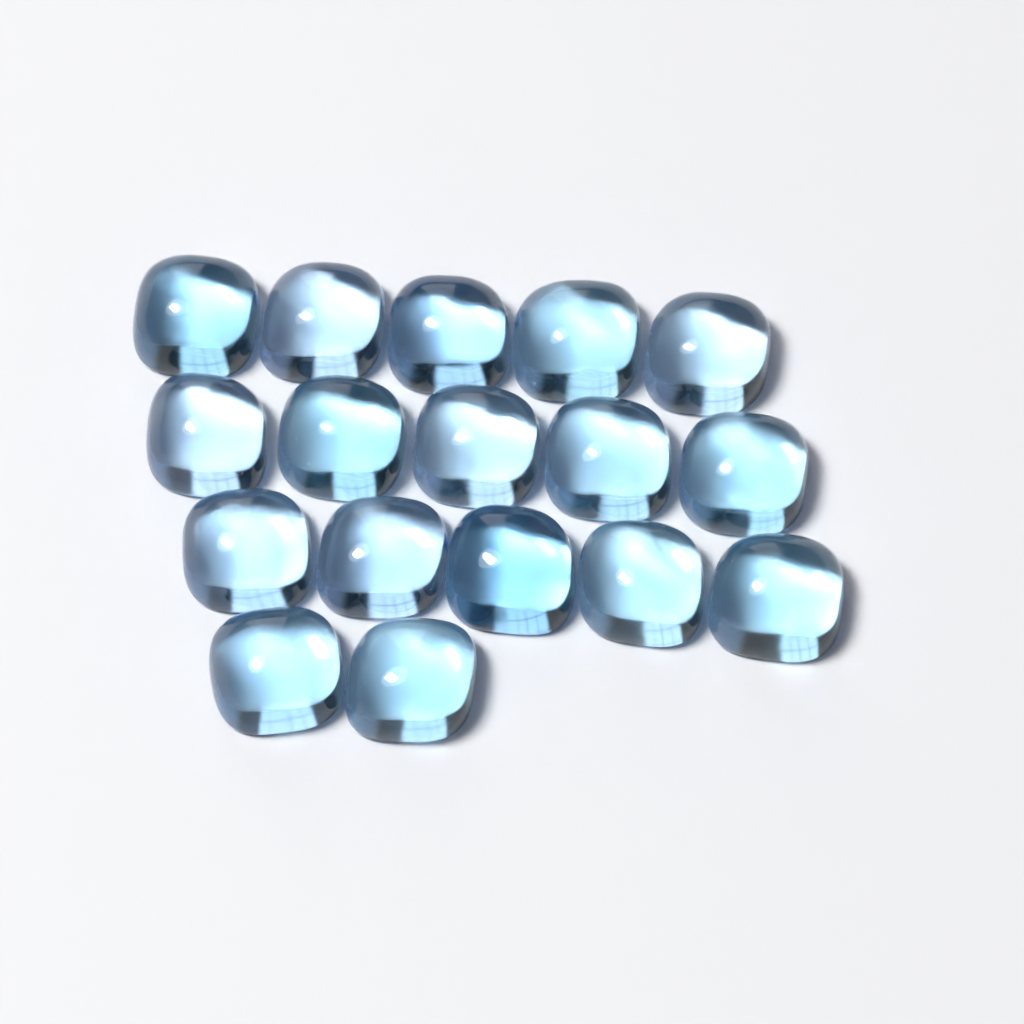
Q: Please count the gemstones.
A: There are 17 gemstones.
